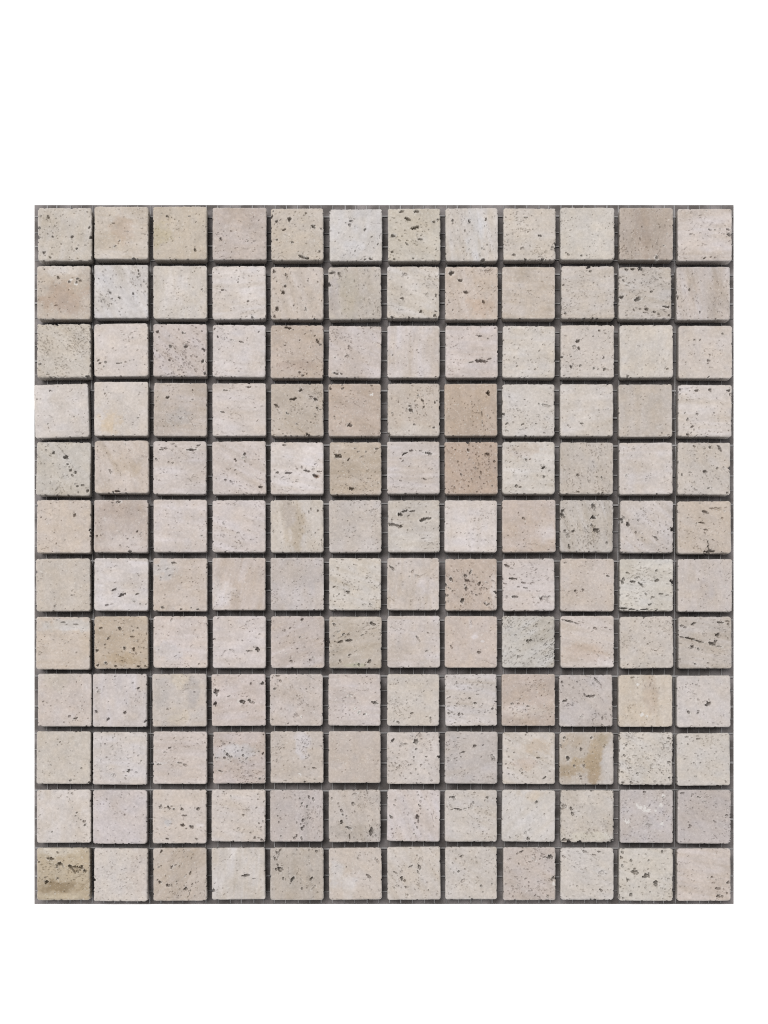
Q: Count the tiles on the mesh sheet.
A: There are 144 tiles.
